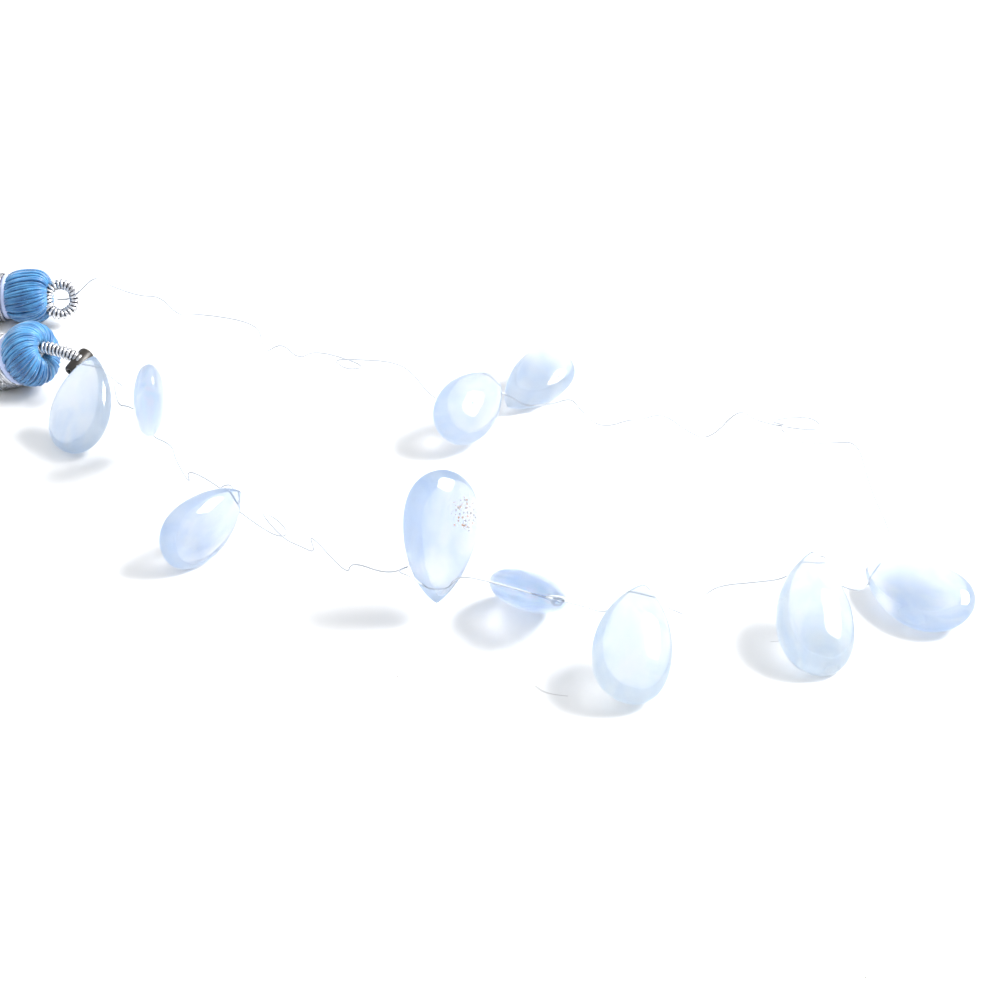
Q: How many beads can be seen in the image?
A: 10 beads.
